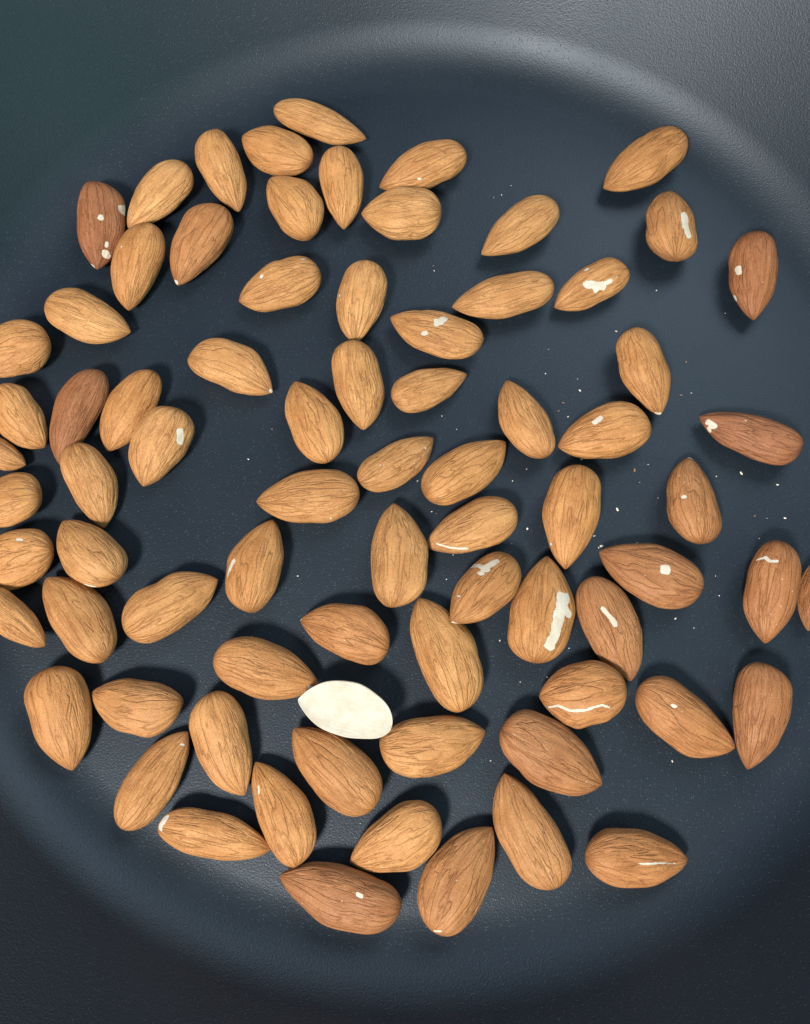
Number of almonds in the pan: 77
